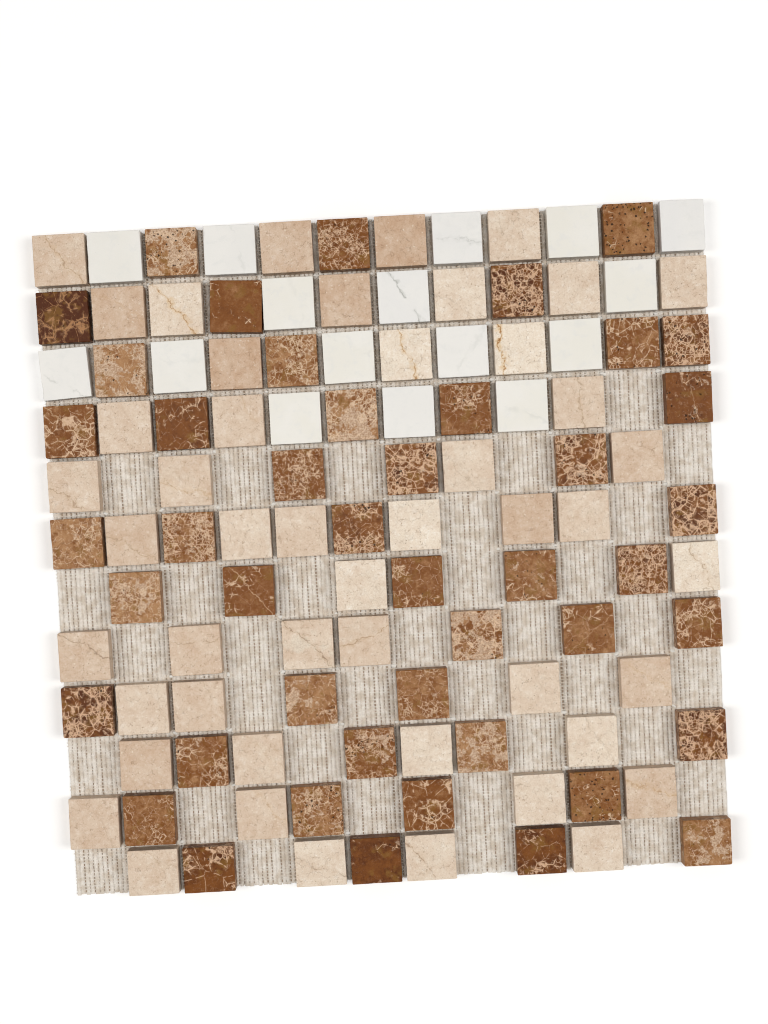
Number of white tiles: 16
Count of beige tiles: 48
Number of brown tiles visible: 45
